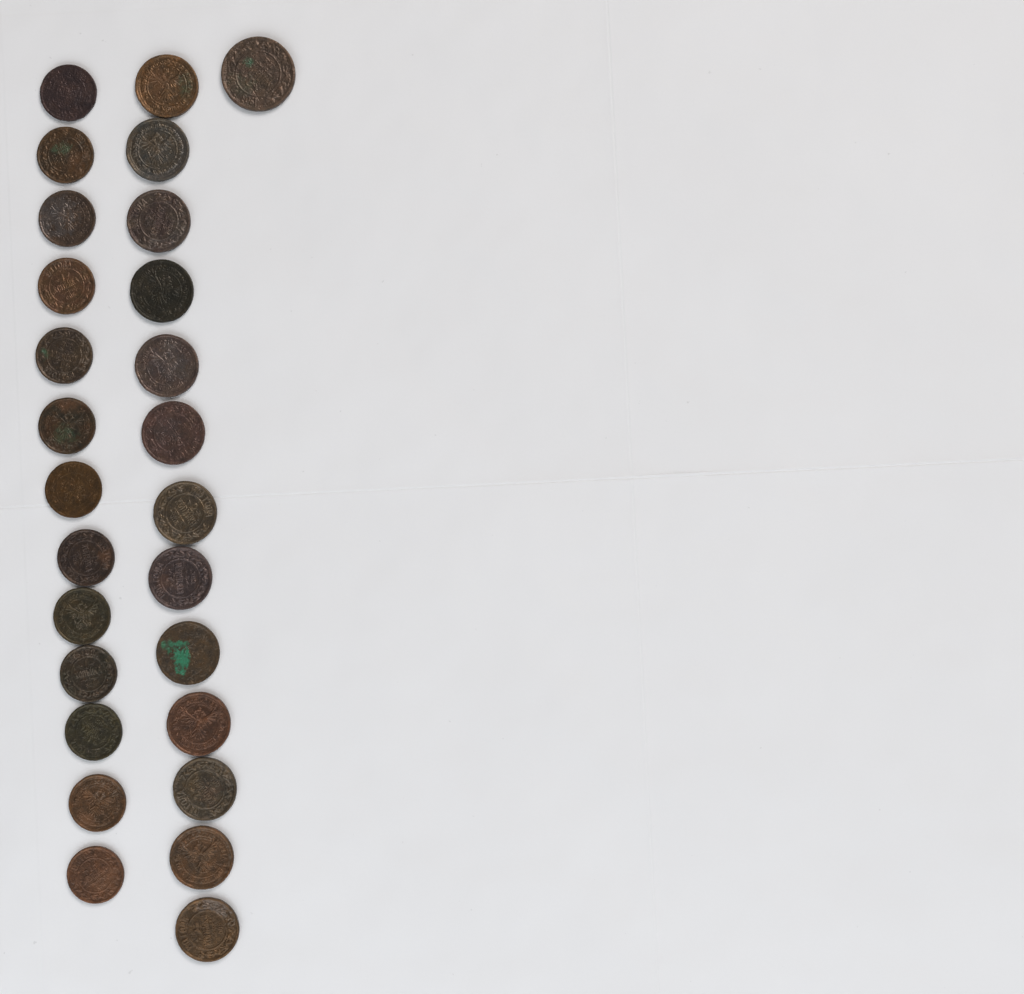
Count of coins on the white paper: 27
